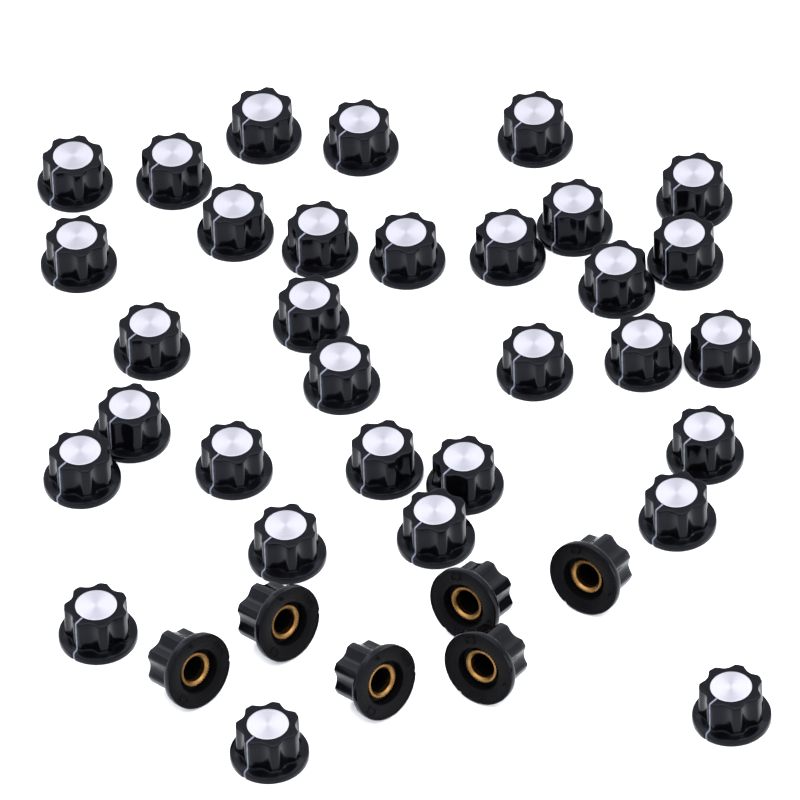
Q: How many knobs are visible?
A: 38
